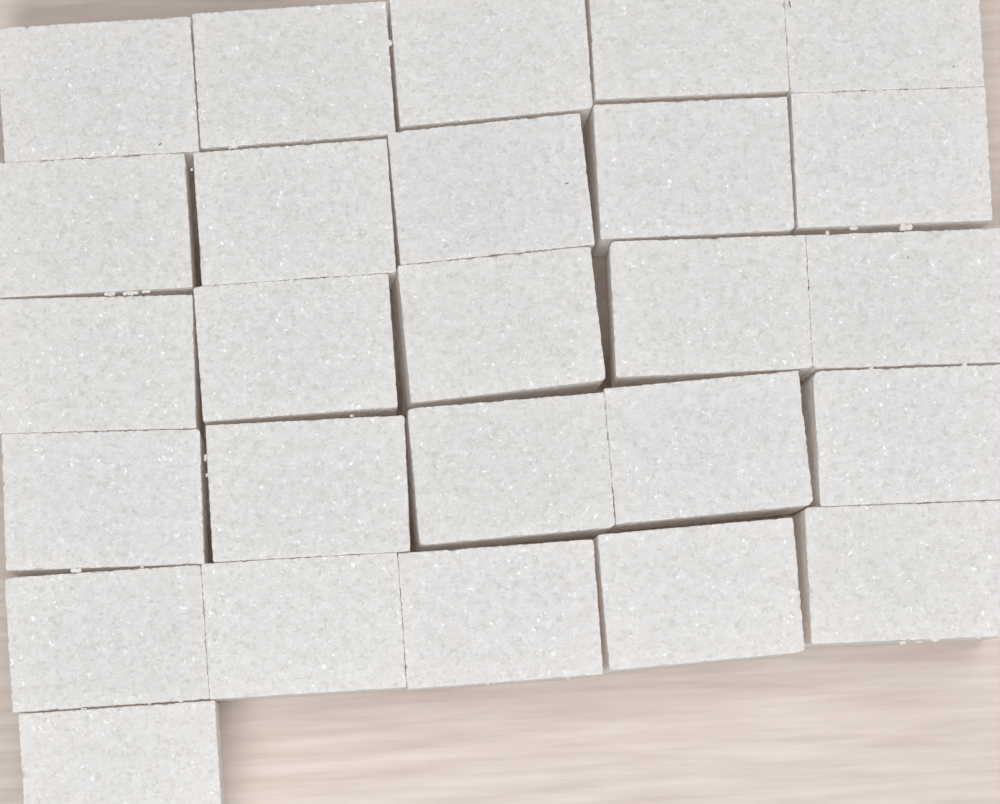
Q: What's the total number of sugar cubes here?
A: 26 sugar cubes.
